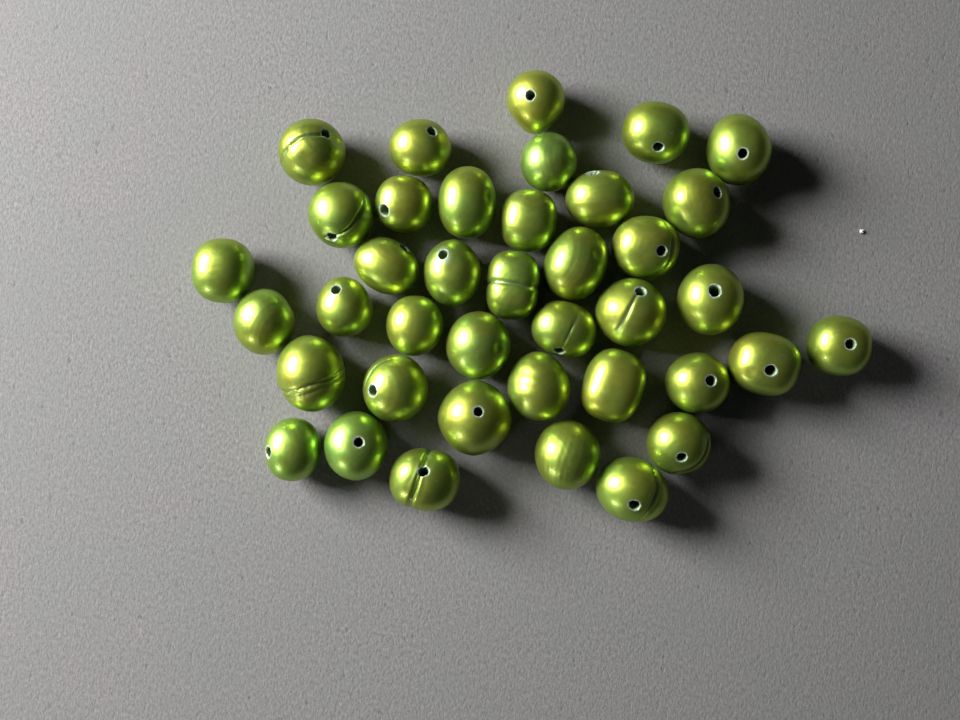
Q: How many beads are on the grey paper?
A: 39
